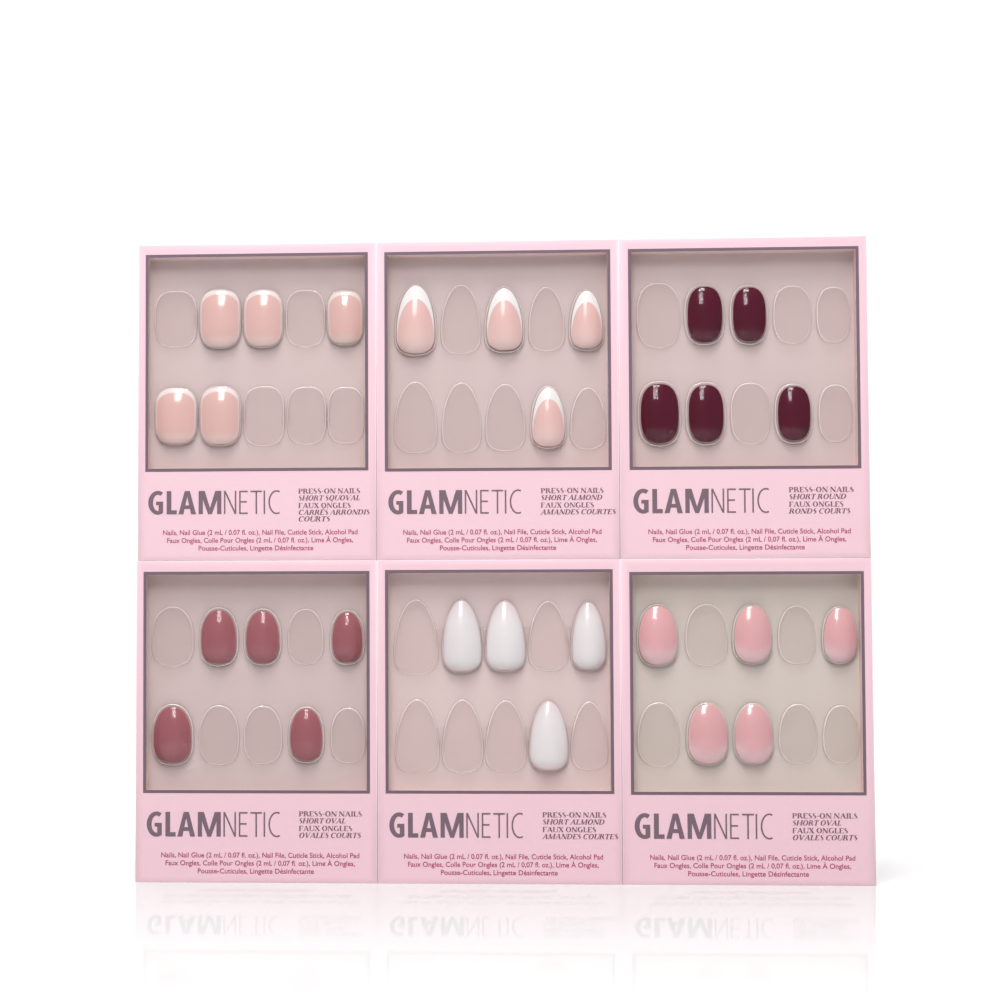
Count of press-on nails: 28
